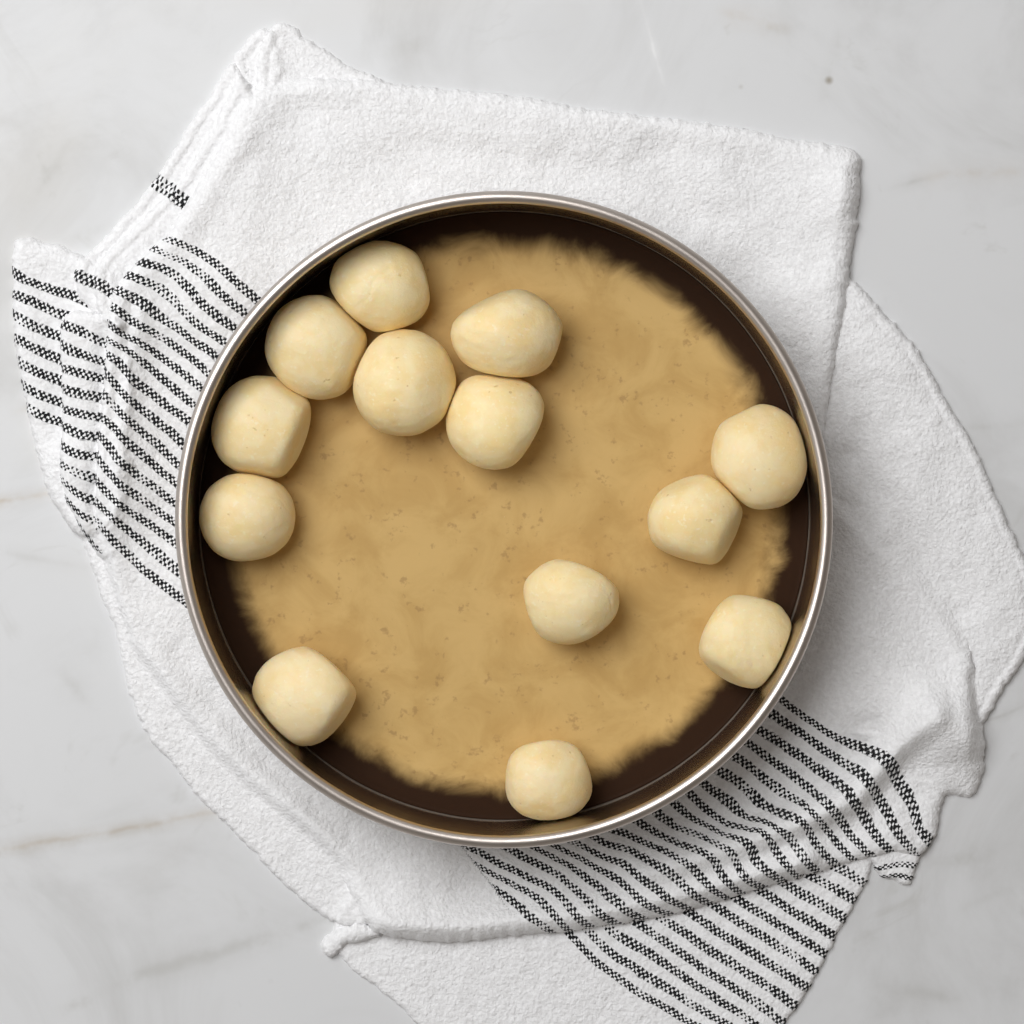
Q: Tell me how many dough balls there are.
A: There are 13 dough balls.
